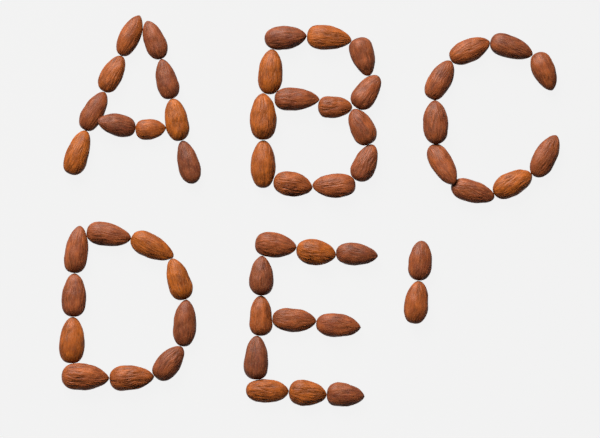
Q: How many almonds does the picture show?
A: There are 55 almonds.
